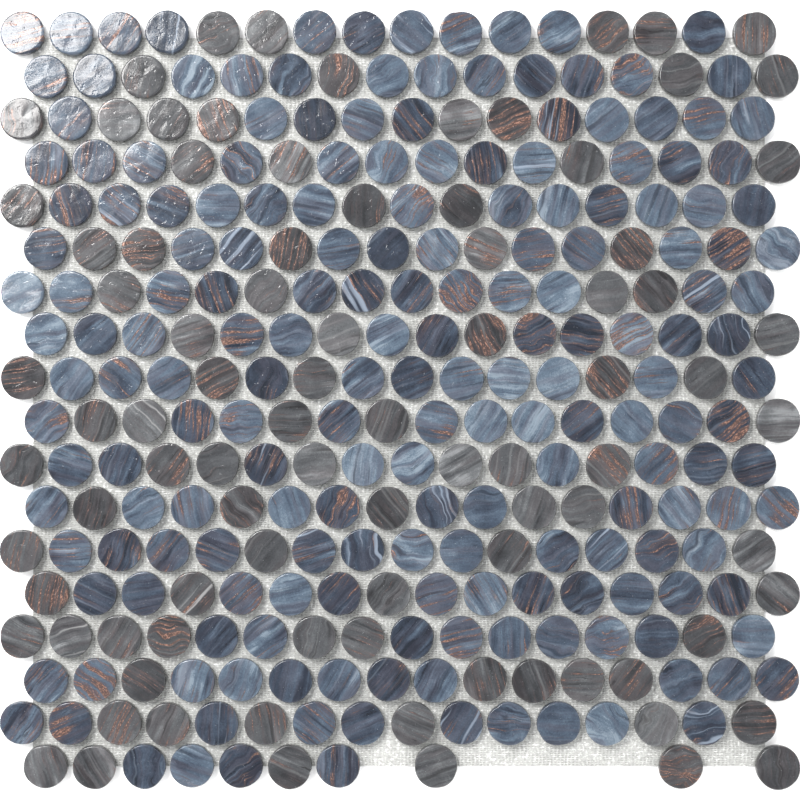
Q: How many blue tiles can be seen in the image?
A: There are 193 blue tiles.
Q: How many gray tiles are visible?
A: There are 89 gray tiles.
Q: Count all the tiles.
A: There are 282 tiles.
